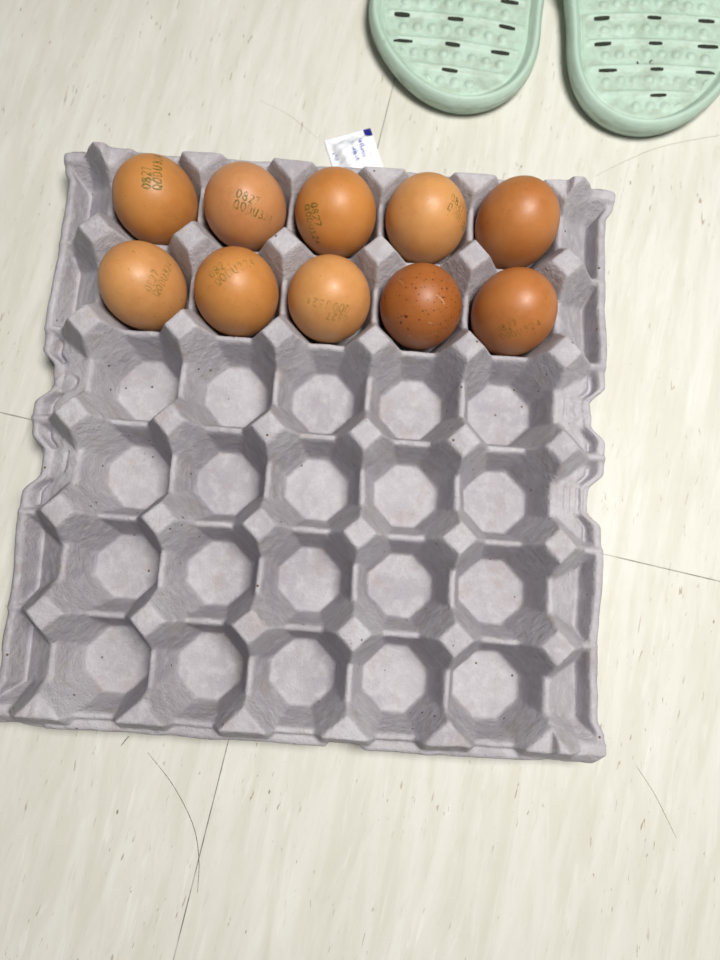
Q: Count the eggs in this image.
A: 10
